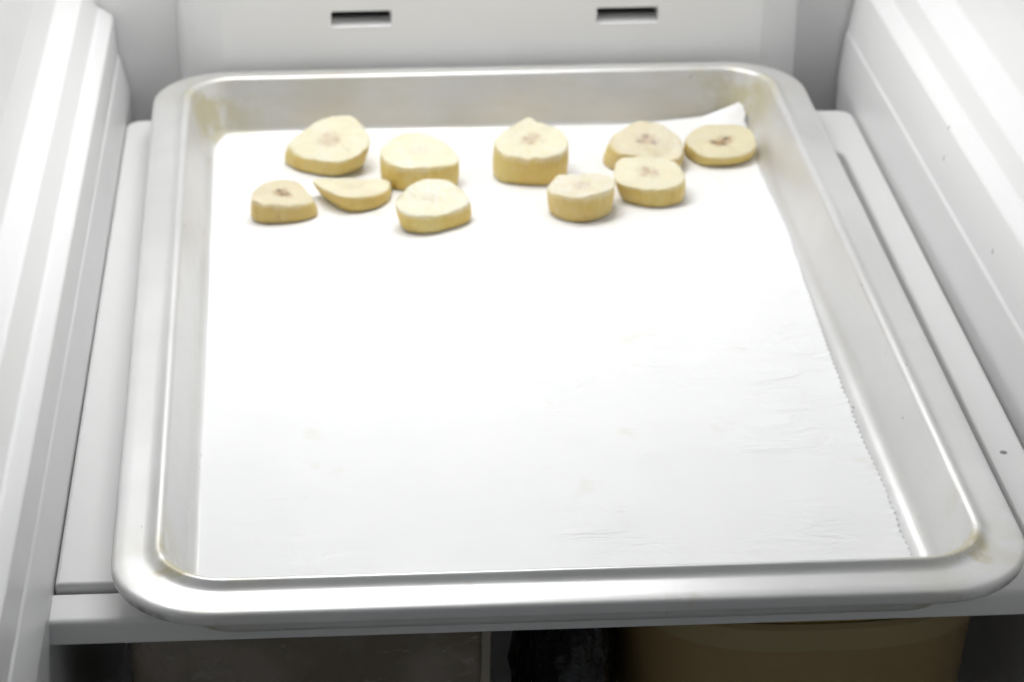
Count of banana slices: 10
